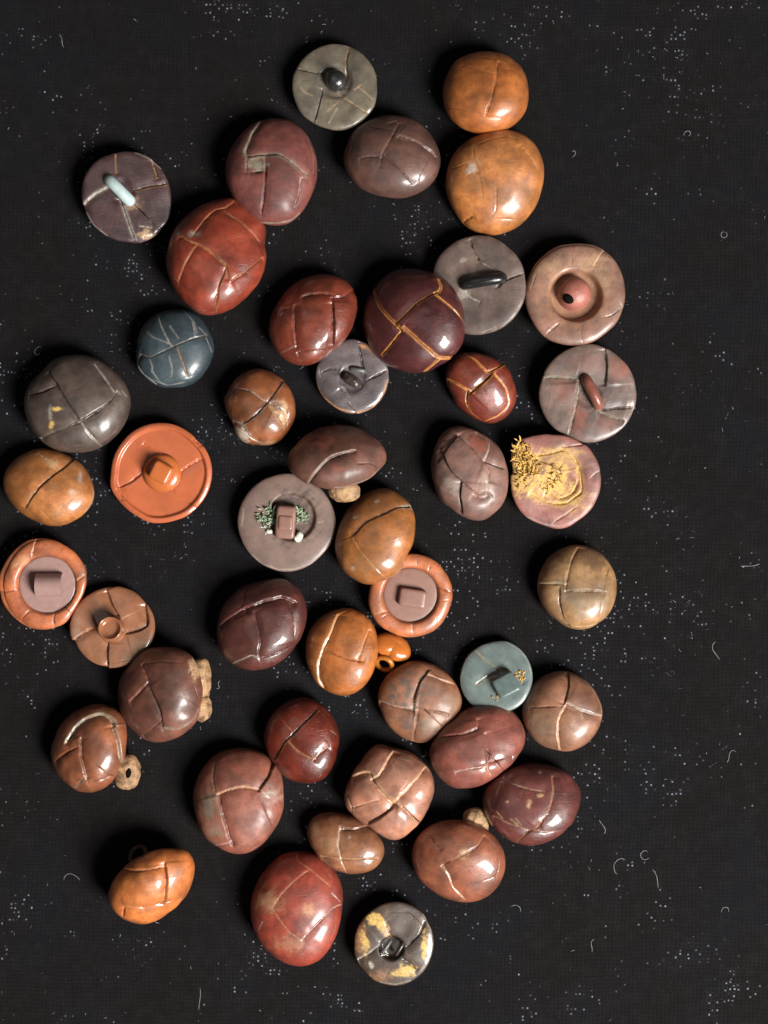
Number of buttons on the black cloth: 46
